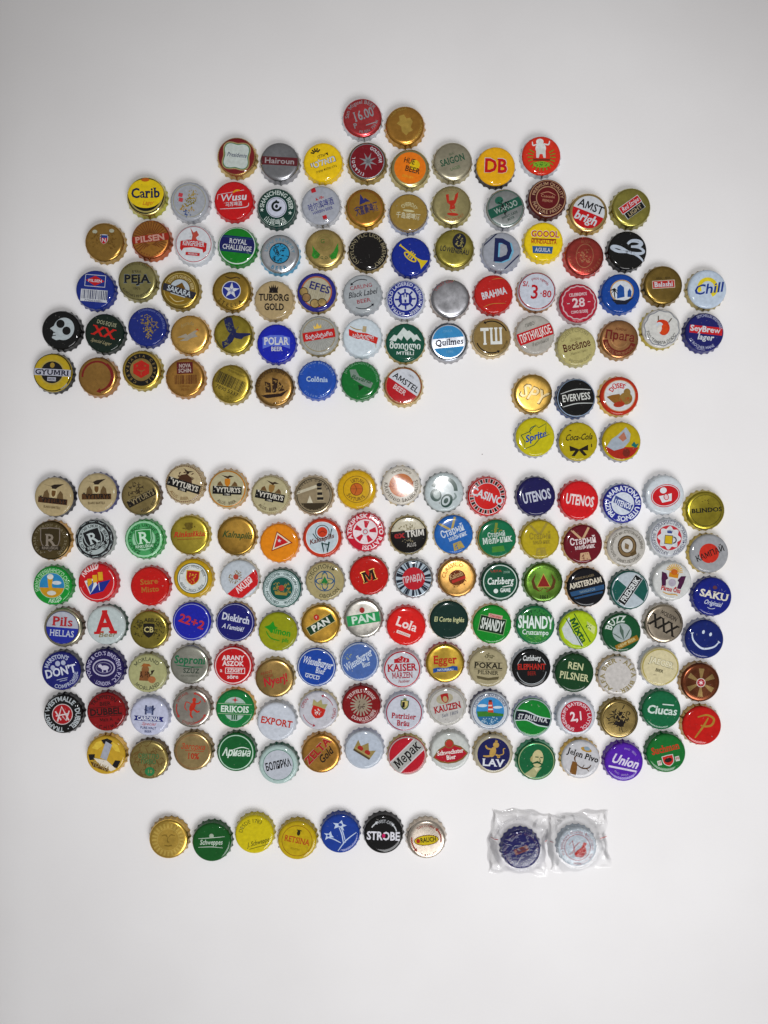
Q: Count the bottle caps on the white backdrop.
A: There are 200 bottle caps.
